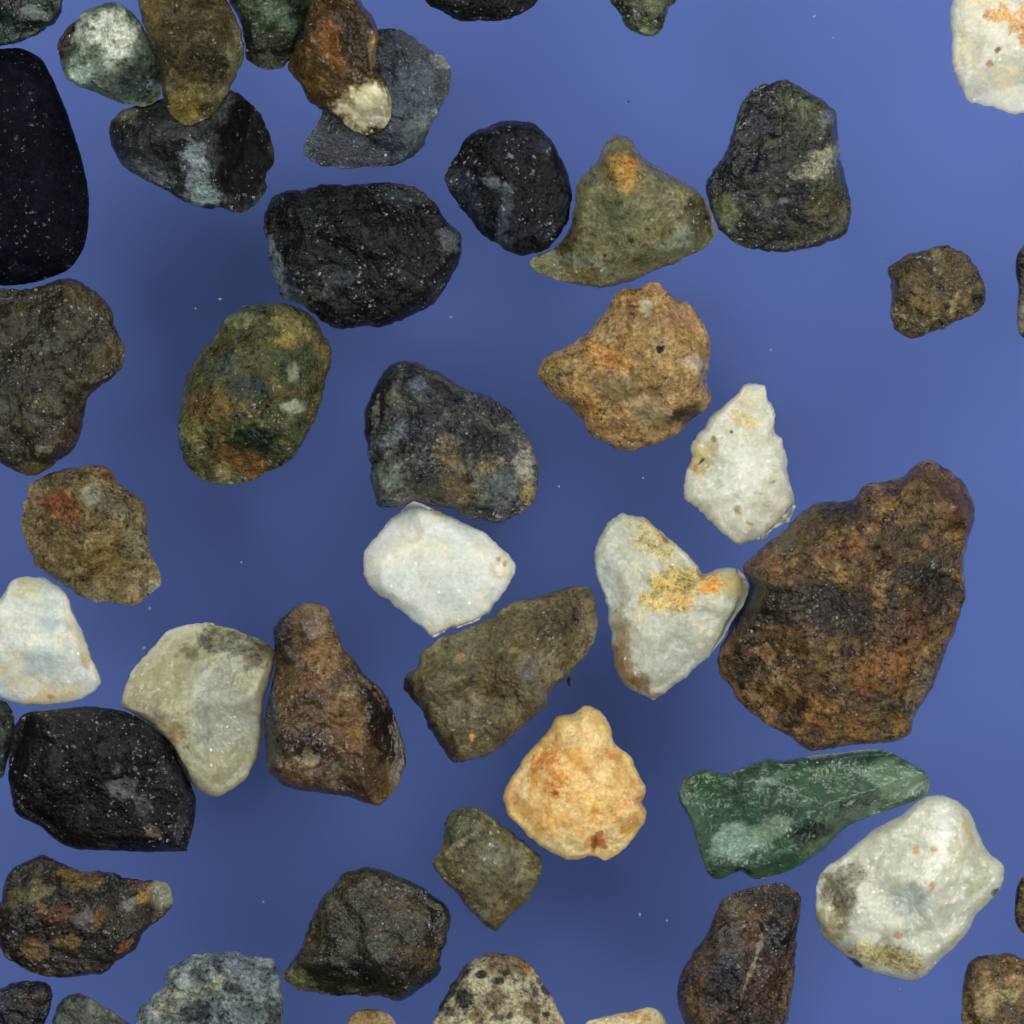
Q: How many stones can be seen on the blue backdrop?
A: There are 47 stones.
